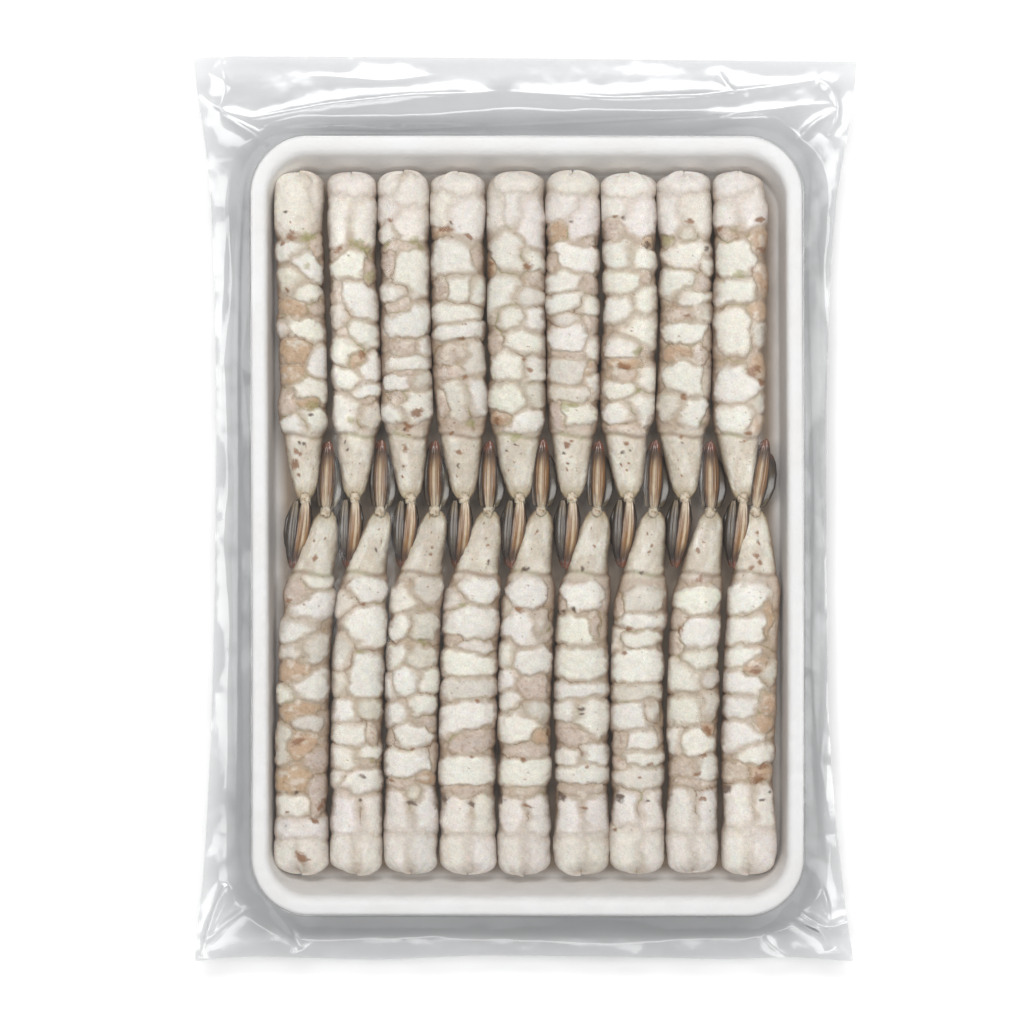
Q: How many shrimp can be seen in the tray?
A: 18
